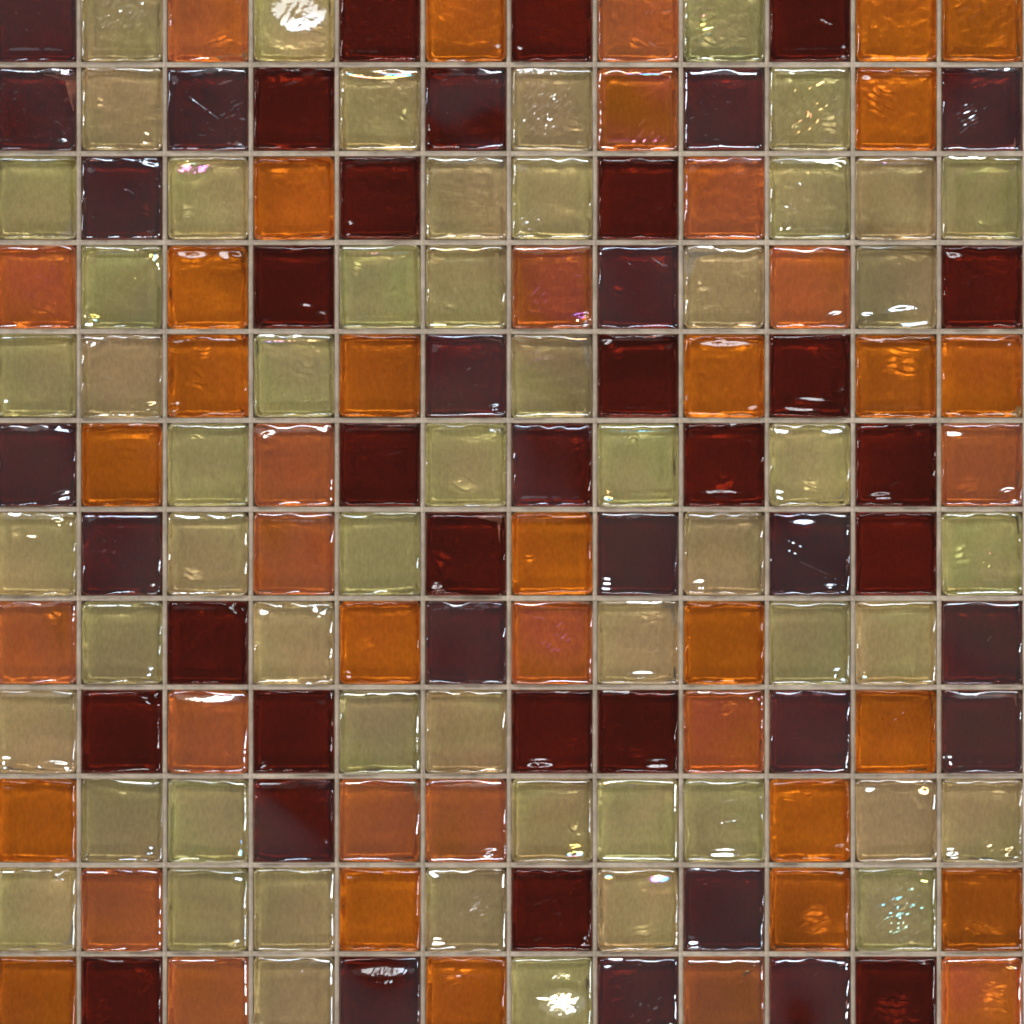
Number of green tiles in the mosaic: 55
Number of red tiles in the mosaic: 46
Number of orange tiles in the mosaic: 43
